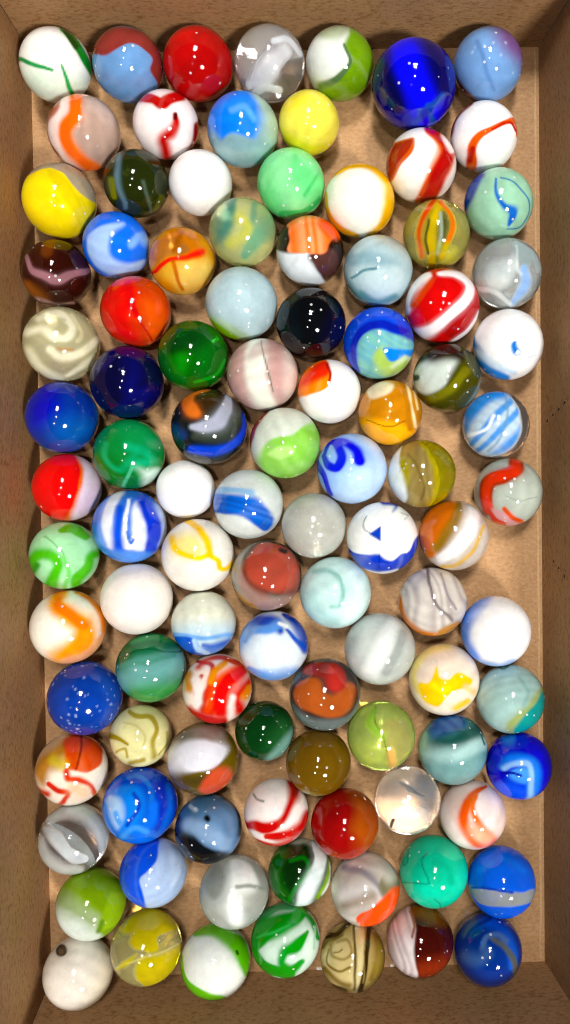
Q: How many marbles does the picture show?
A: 101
